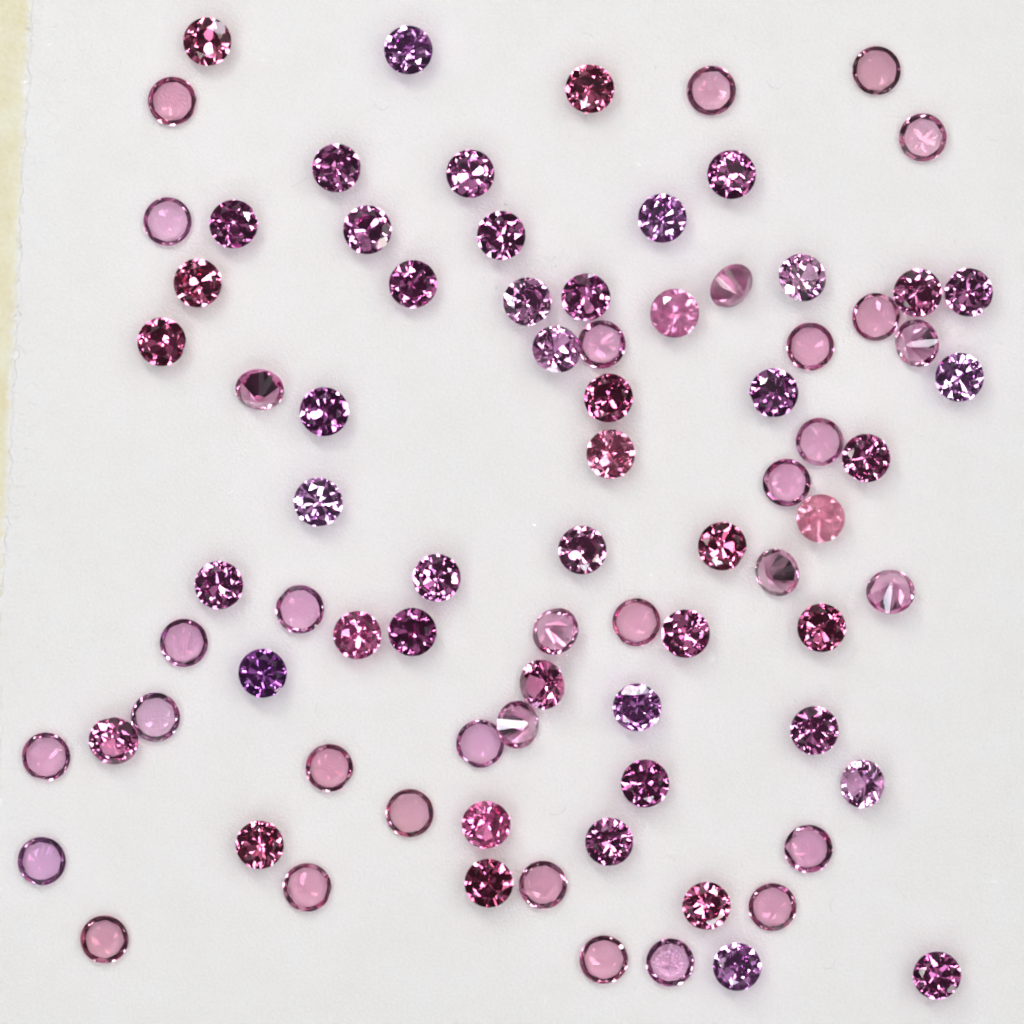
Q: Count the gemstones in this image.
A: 83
